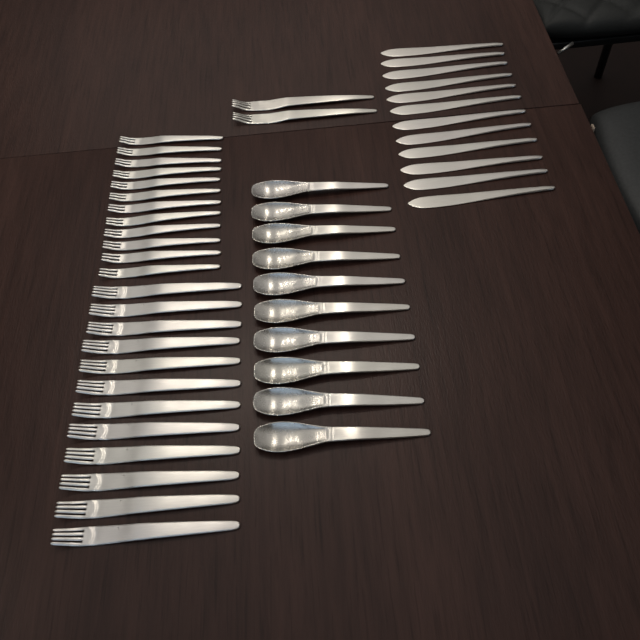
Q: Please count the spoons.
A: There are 10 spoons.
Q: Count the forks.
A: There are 26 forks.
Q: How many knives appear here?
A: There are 12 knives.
